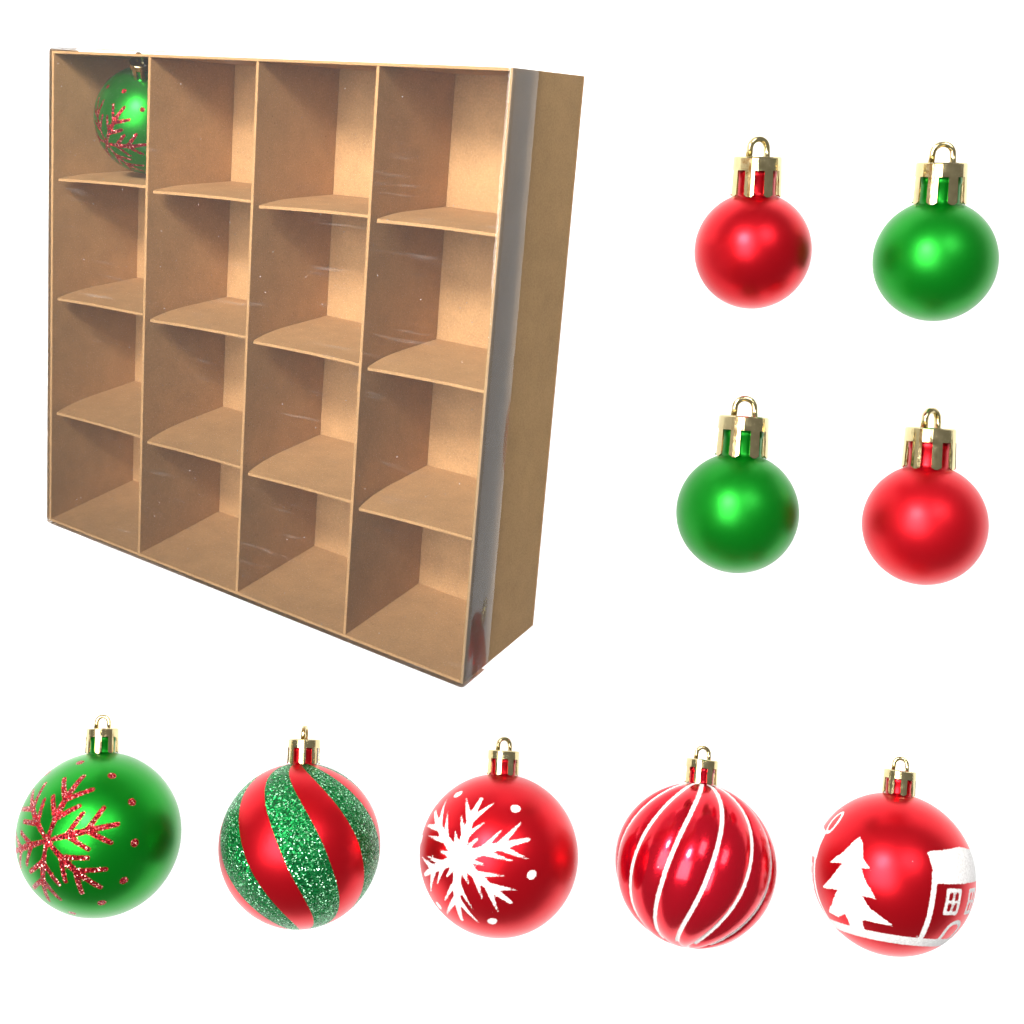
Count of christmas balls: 10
